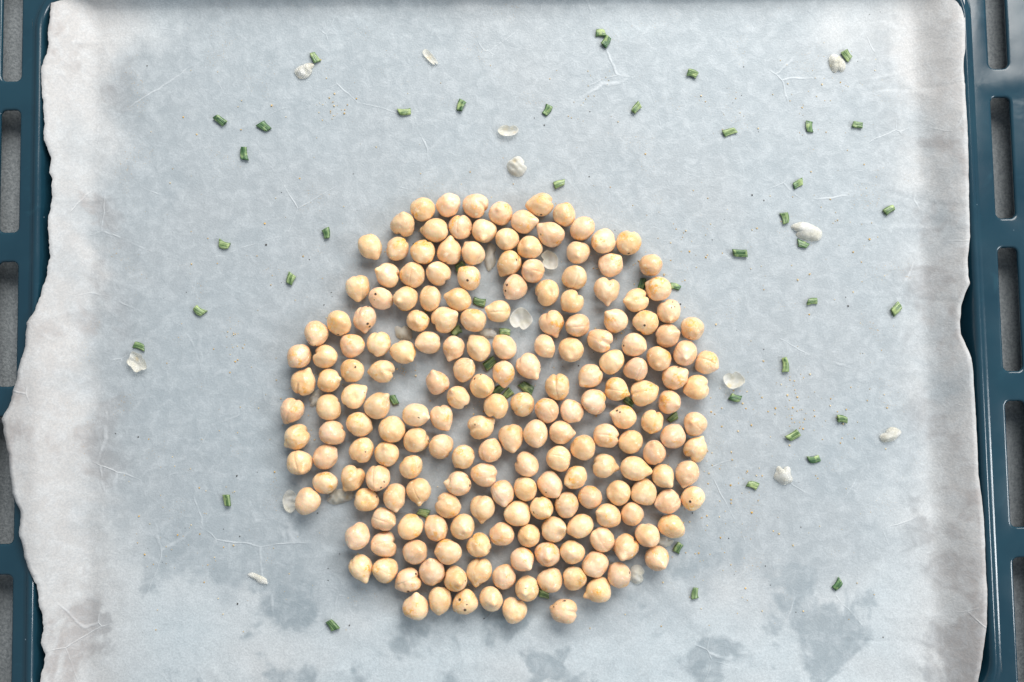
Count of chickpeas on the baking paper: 200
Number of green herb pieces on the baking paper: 54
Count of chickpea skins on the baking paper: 21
